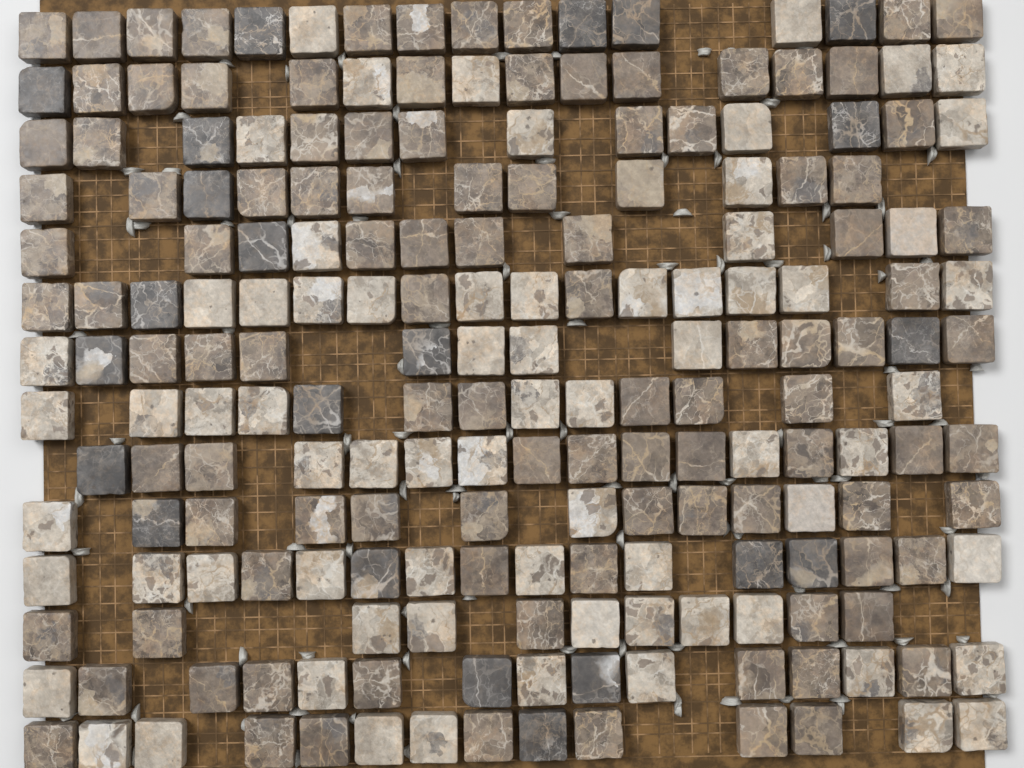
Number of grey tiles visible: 22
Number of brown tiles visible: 106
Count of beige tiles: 71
